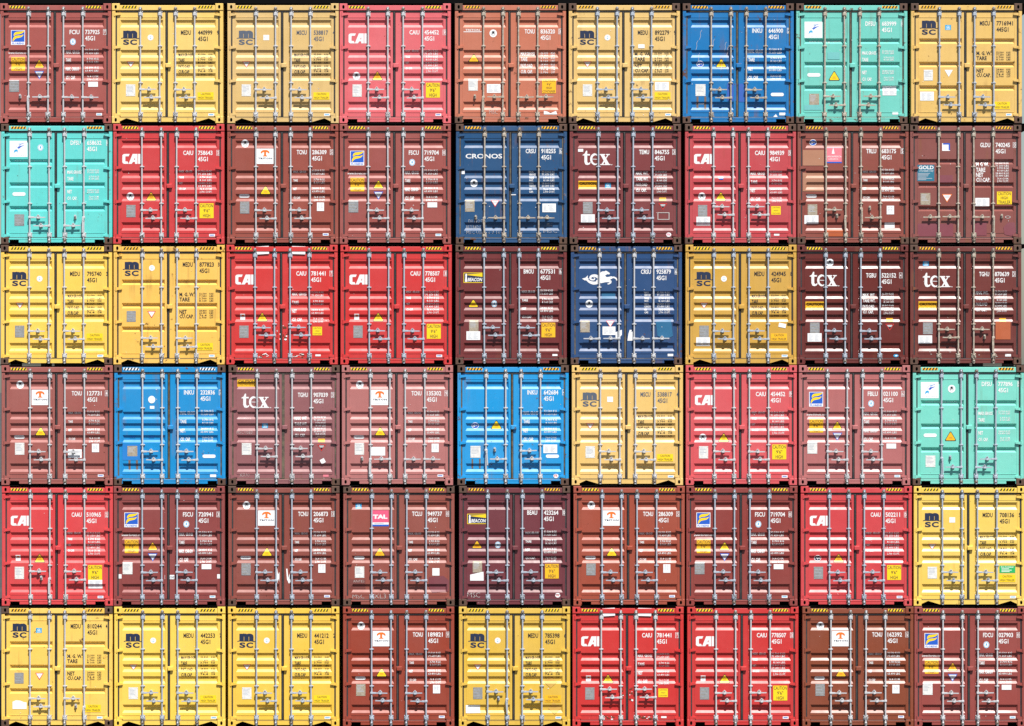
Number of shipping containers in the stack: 54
